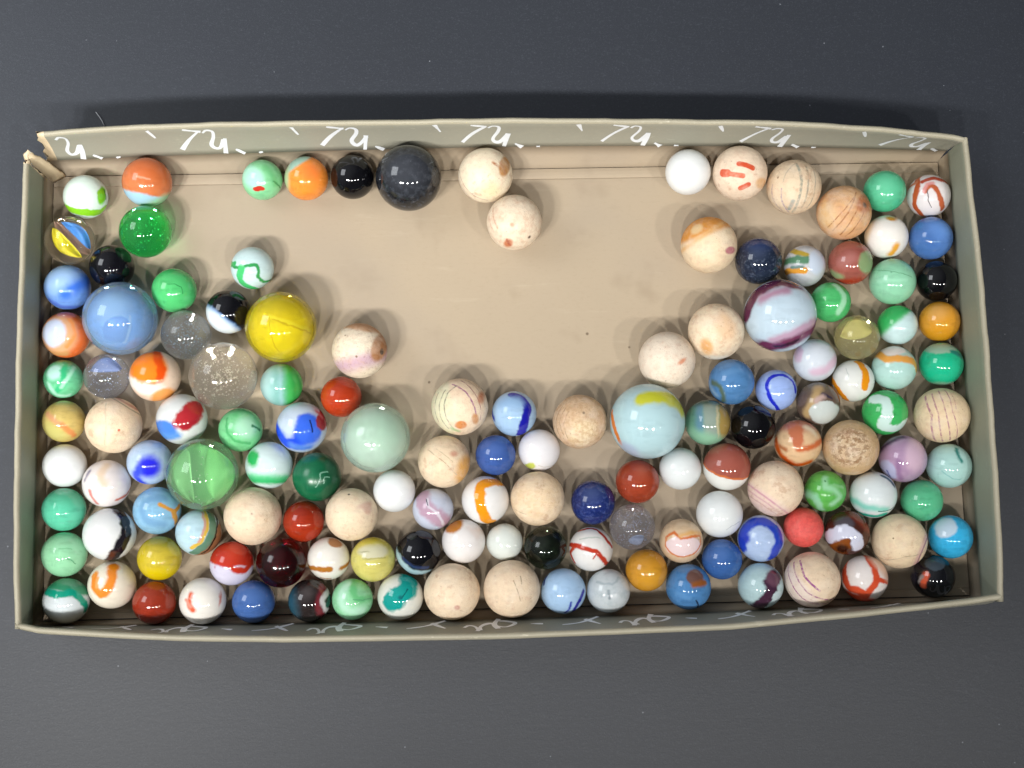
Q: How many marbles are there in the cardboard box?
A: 138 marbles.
